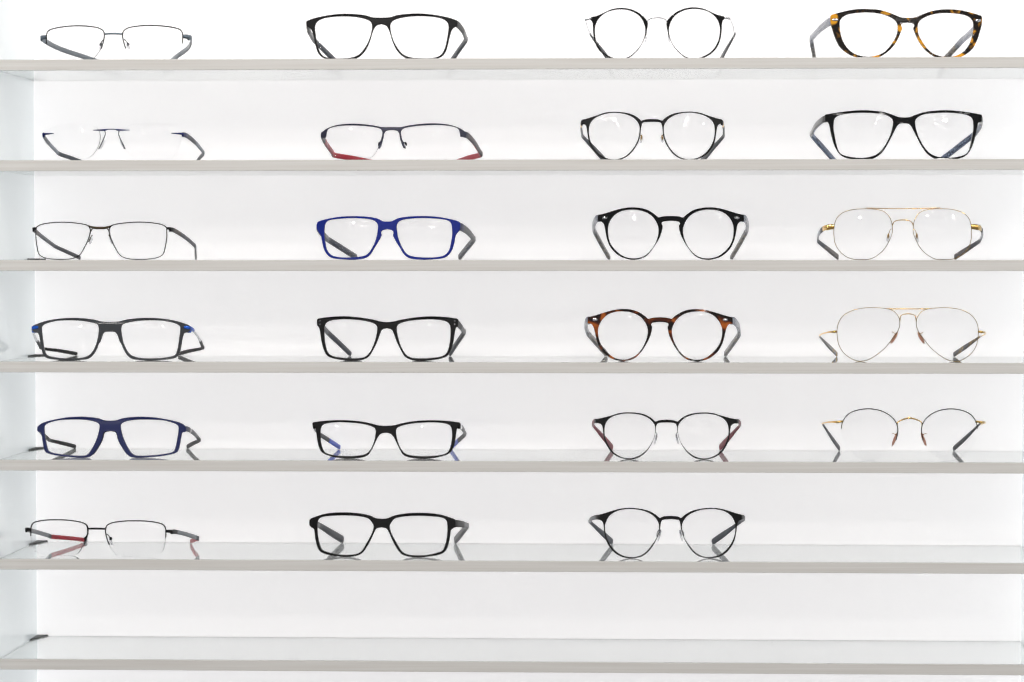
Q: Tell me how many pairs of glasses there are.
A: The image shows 23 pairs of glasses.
